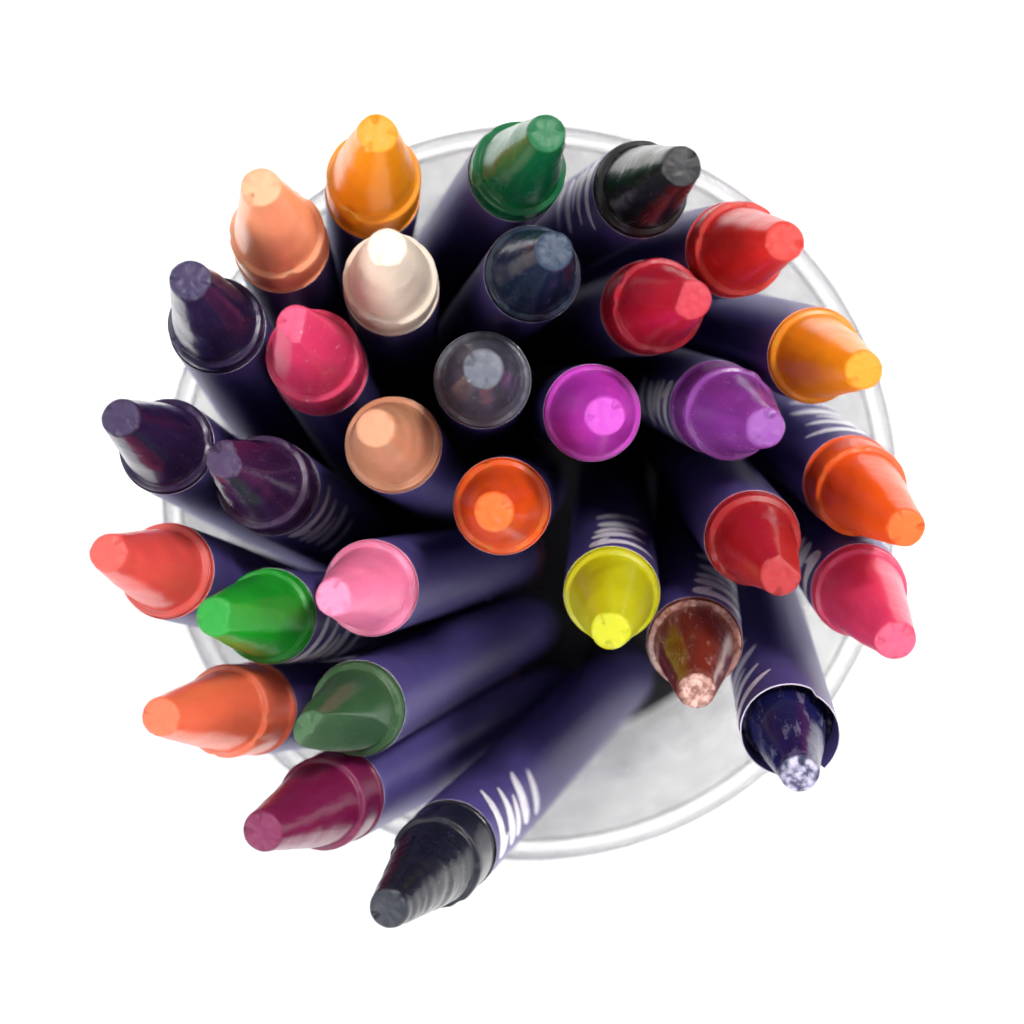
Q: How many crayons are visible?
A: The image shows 31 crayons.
